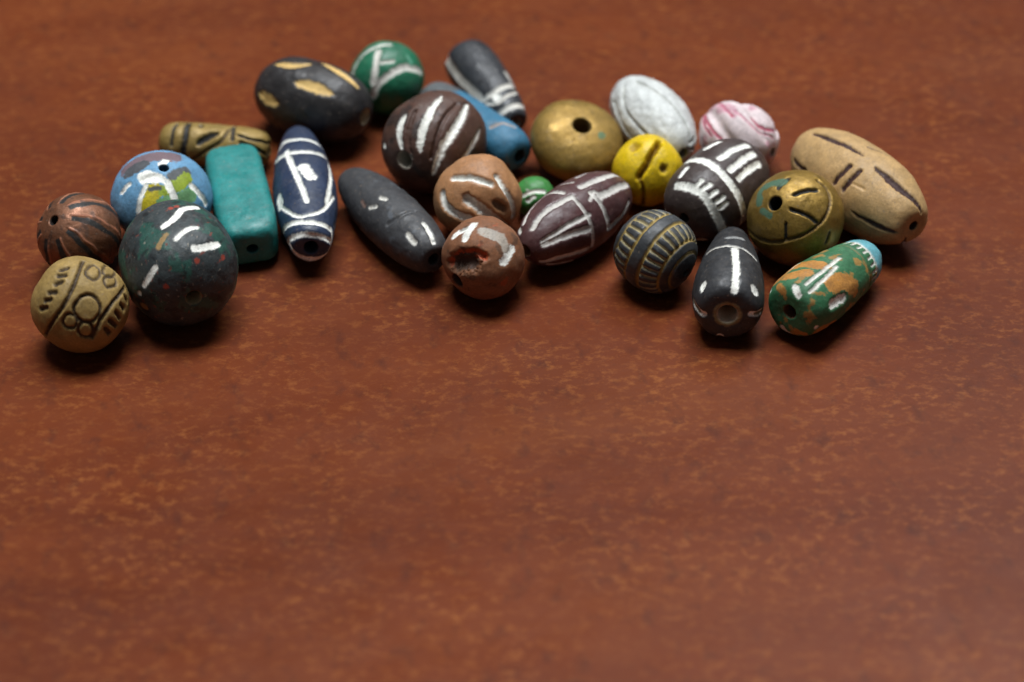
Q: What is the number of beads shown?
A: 27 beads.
